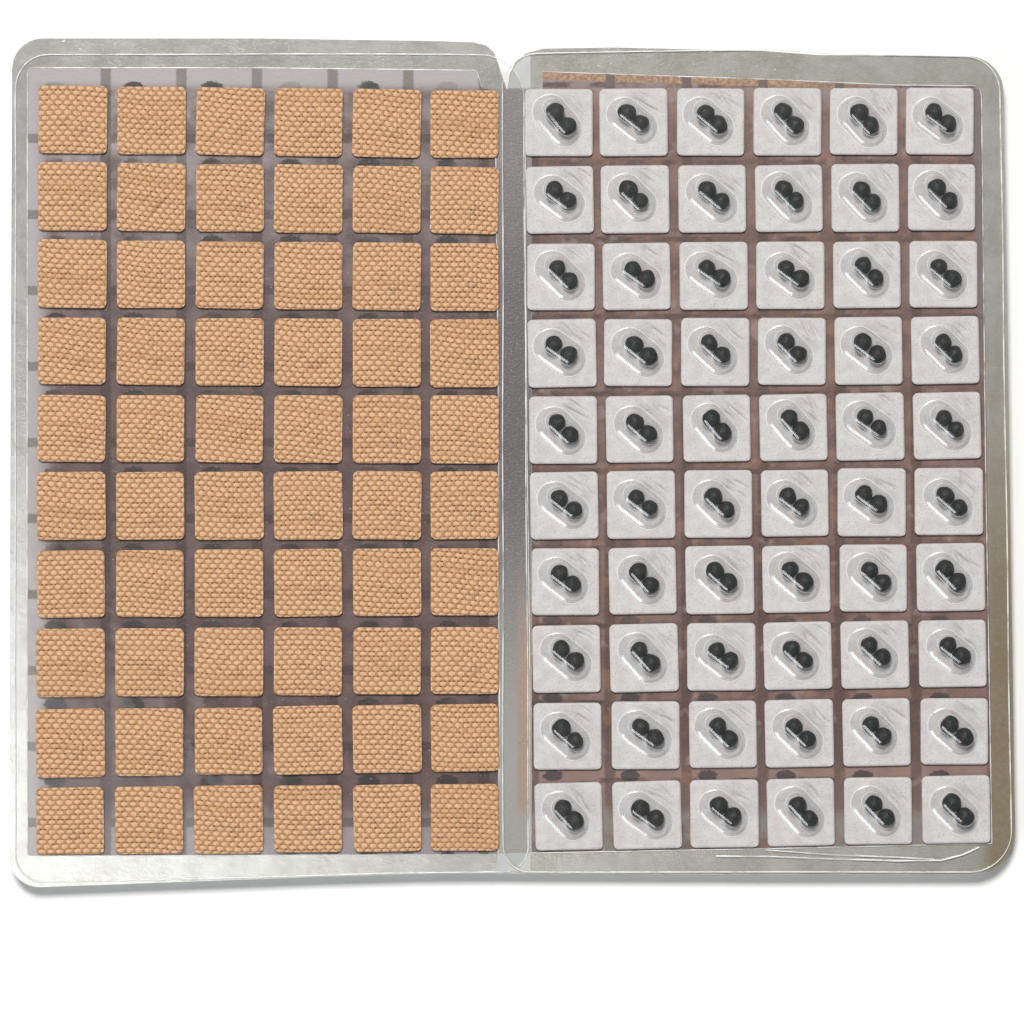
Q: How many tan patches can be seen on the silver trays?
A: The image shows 60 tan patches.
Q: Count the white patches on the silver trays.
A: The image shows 60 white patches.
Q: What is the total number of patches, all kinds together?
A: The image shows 120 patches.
